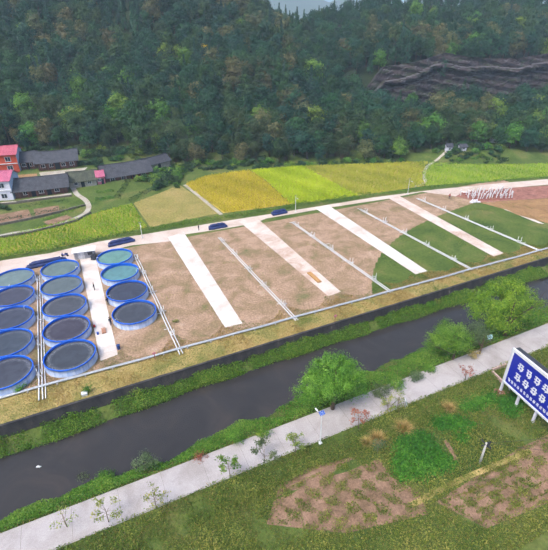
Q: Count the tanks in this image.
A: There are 14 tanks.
